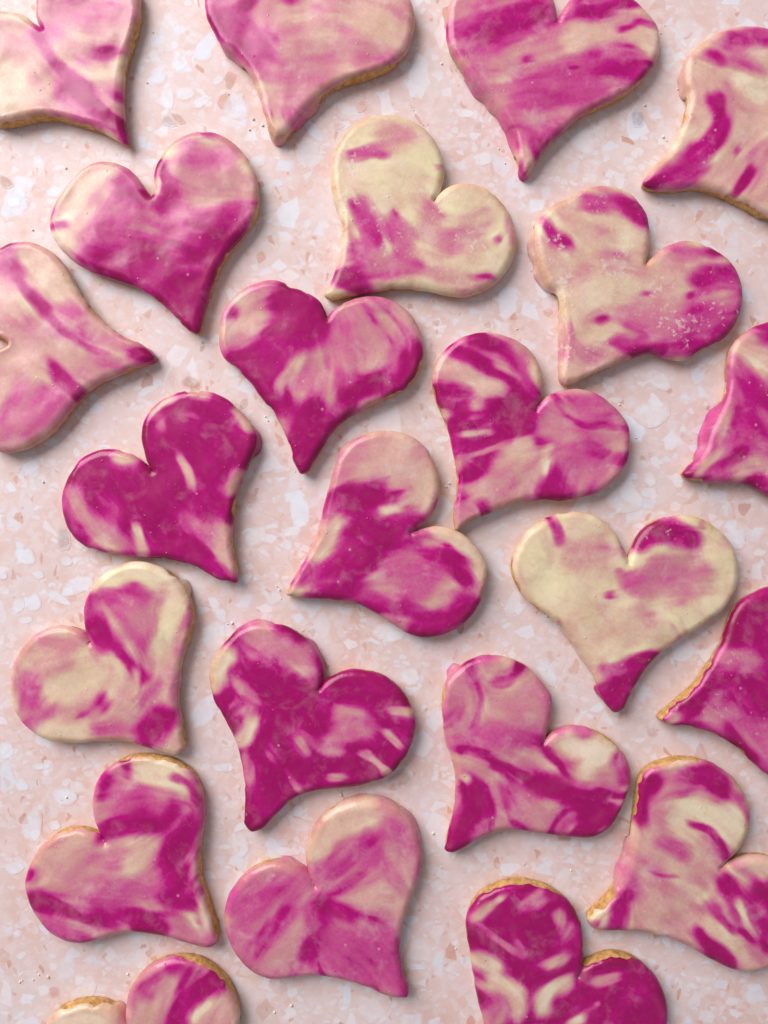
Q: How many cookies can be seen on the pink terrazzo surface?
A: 23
